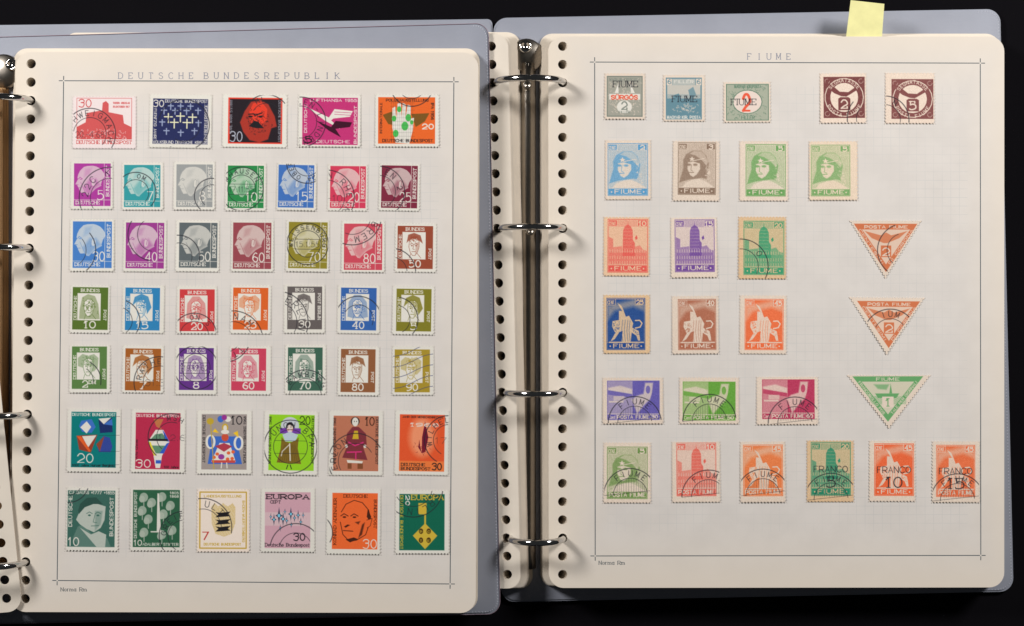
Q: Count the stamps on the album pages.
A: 72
